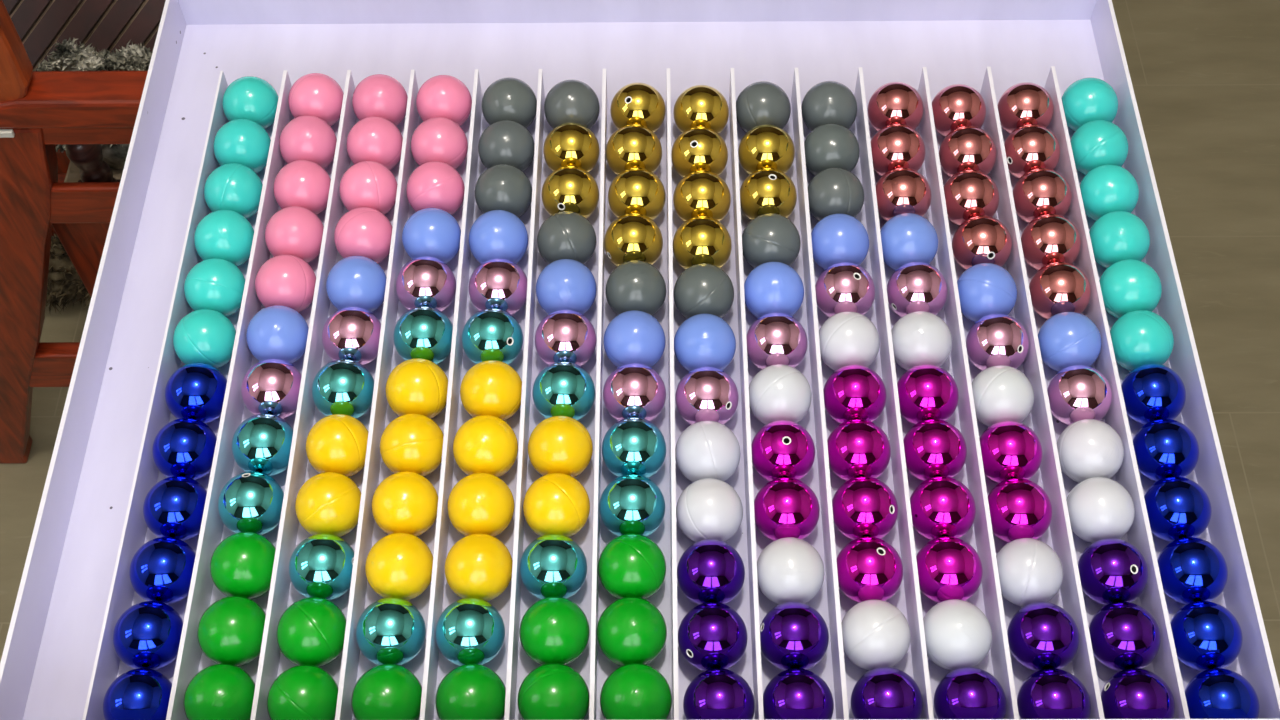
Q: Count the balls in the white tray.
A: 168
